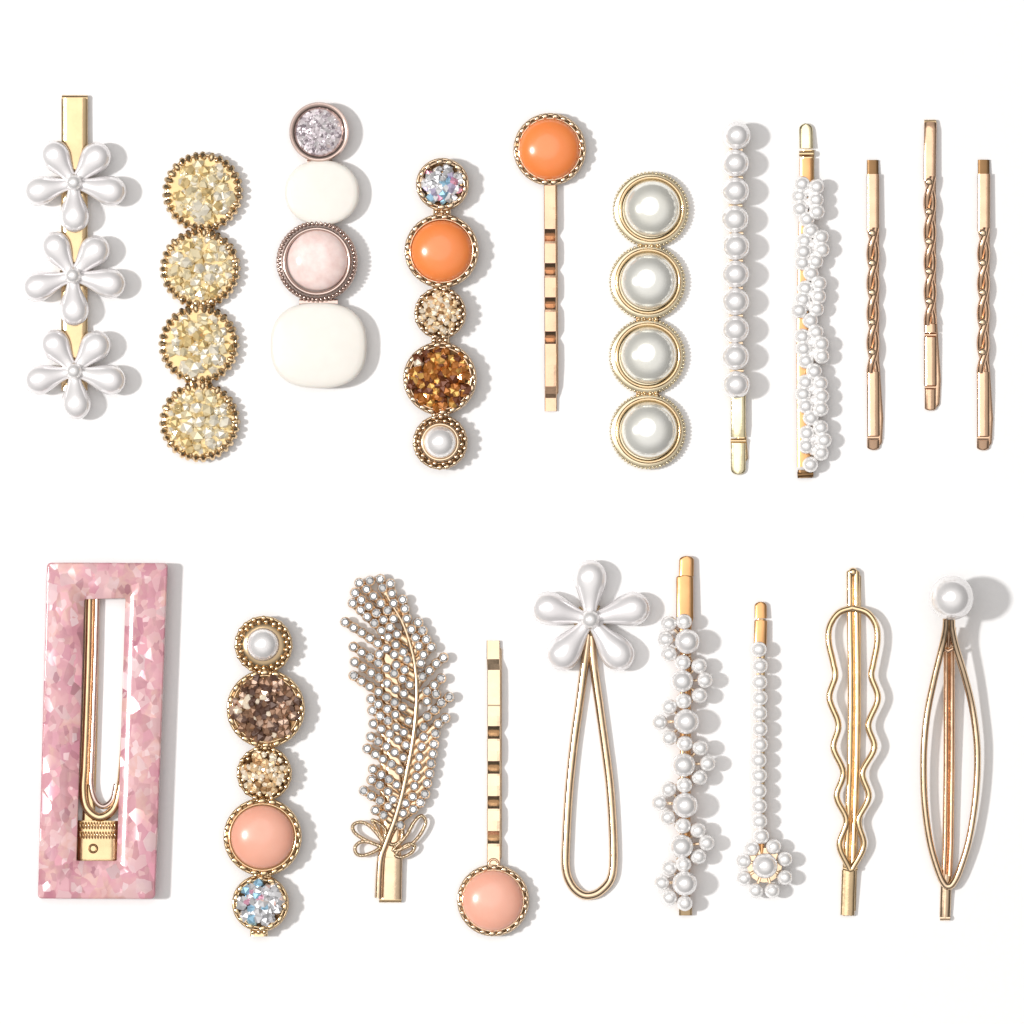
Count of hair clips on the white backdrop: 20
